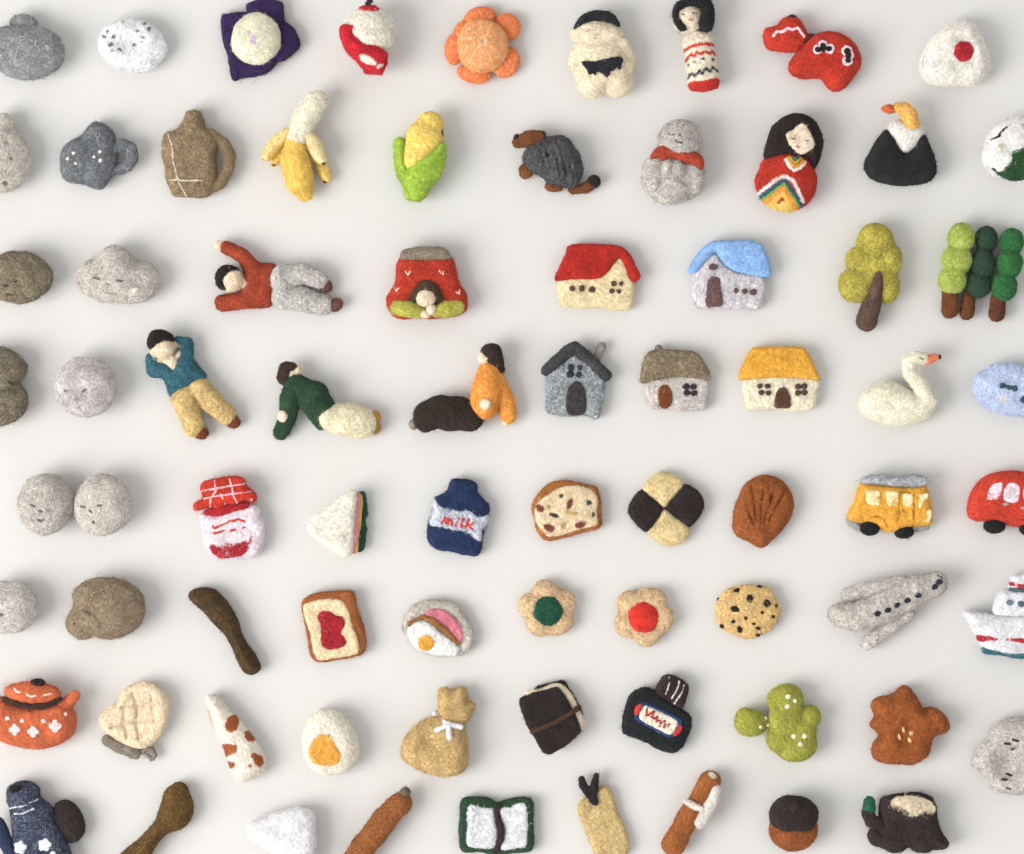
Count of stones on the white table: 8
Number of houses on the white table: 5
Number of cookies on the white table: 4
